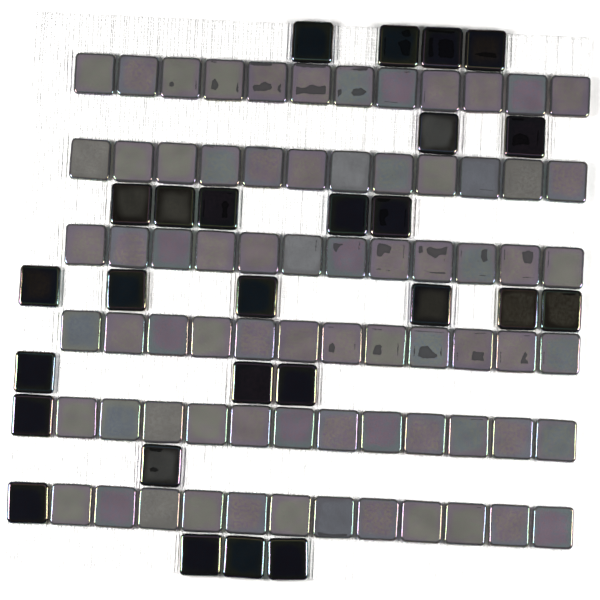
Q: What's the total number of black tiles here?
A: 26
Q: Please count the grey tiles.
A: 72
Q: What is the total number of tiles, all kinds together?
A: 98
